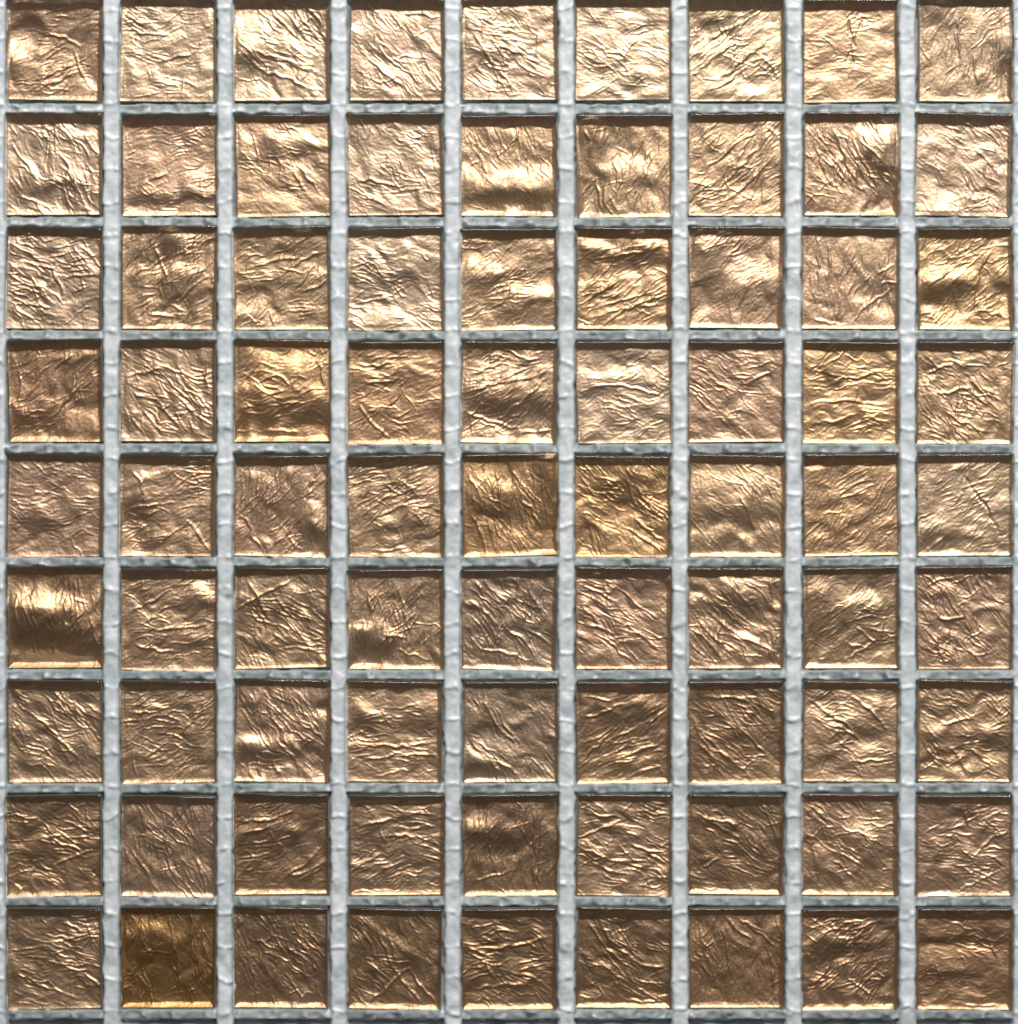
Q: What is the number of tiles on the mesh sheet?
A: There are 81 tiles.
